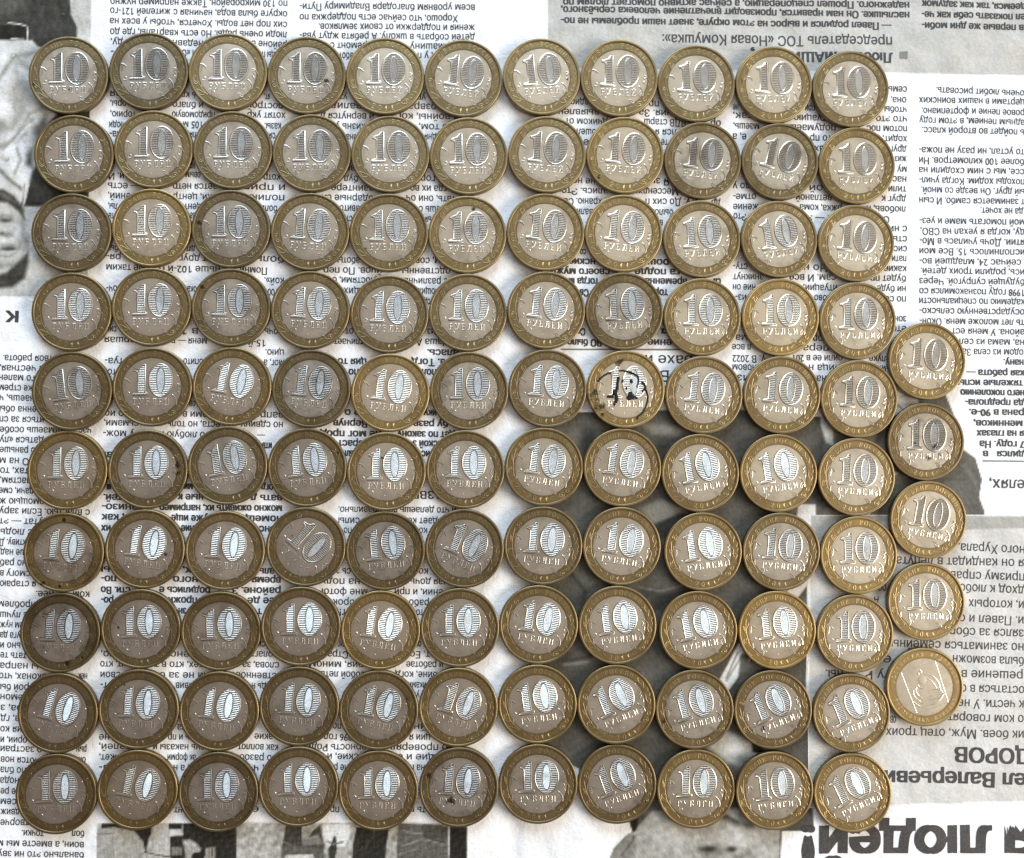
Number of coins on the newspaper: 115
